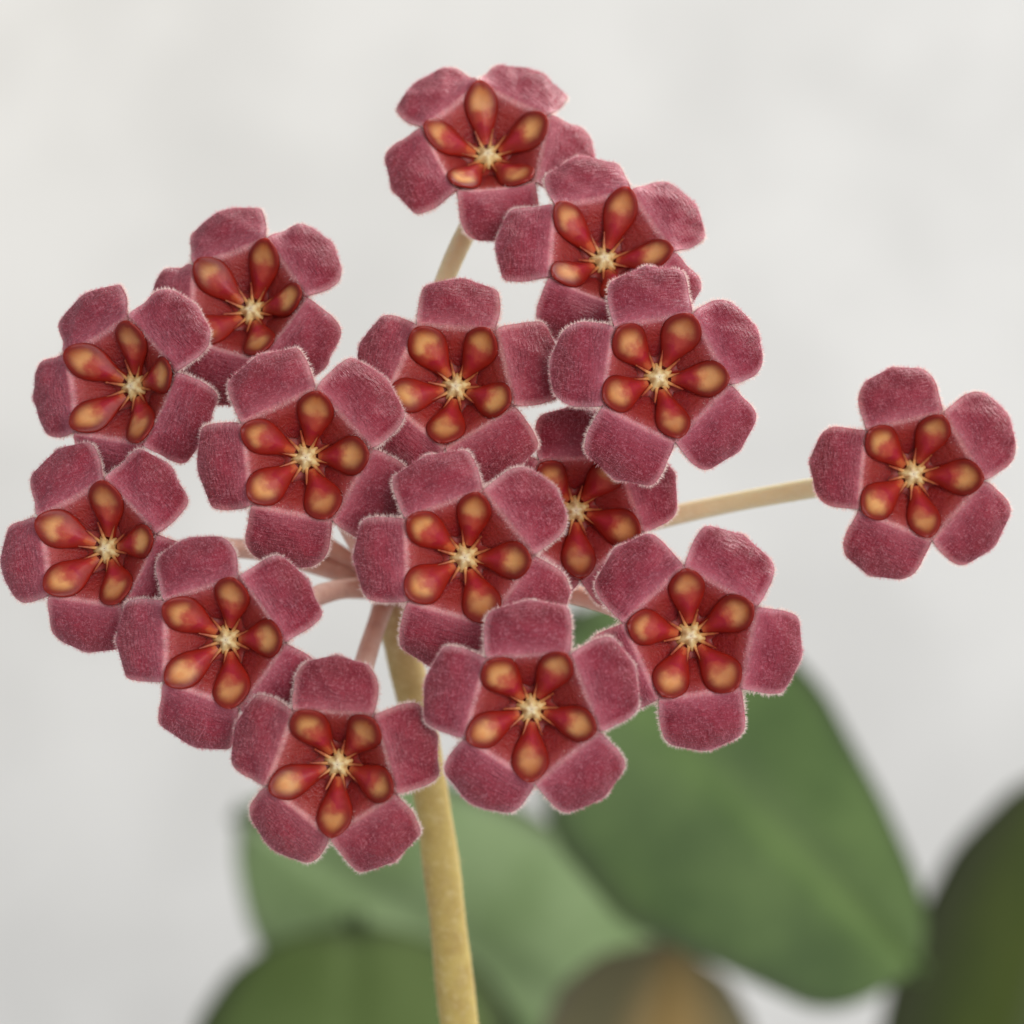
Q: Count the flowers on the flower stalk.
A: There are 15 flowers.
